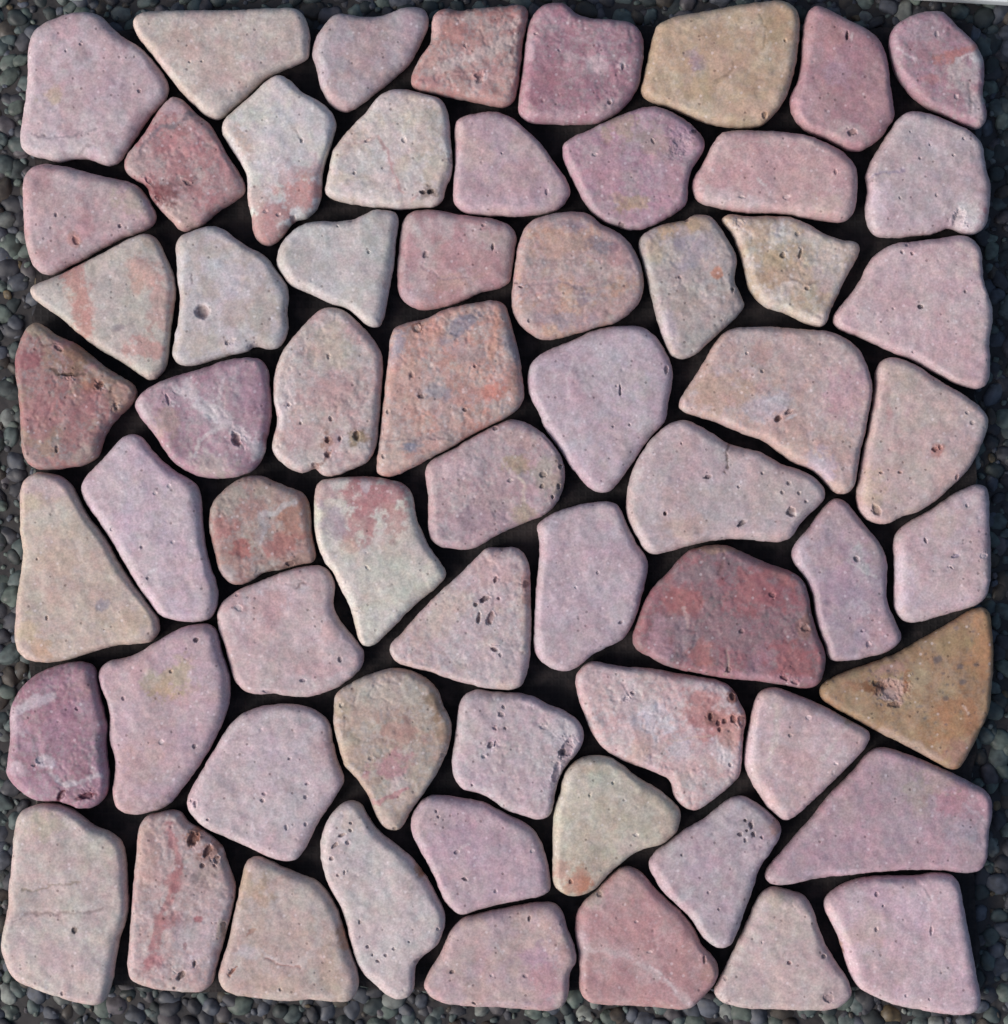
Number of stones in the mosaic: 63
